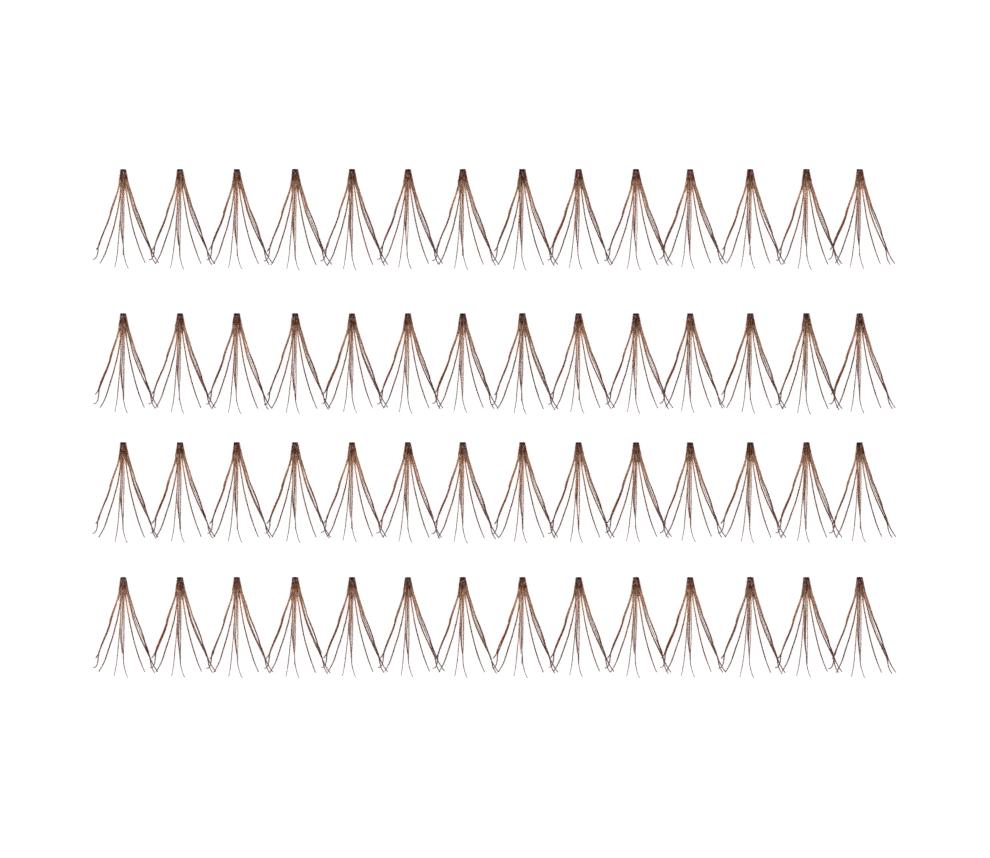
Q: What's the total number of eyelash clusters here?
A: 56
